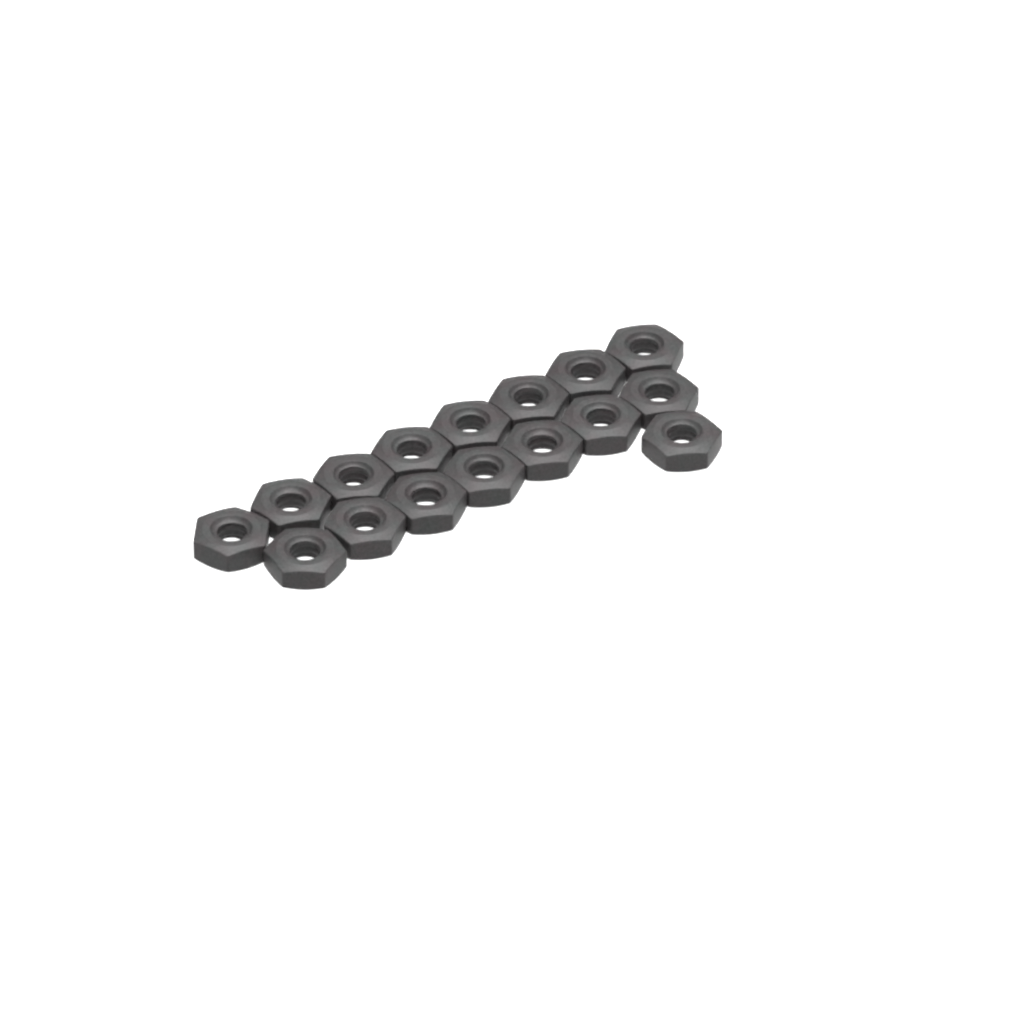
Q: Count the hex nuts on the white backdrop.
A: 16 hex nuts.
